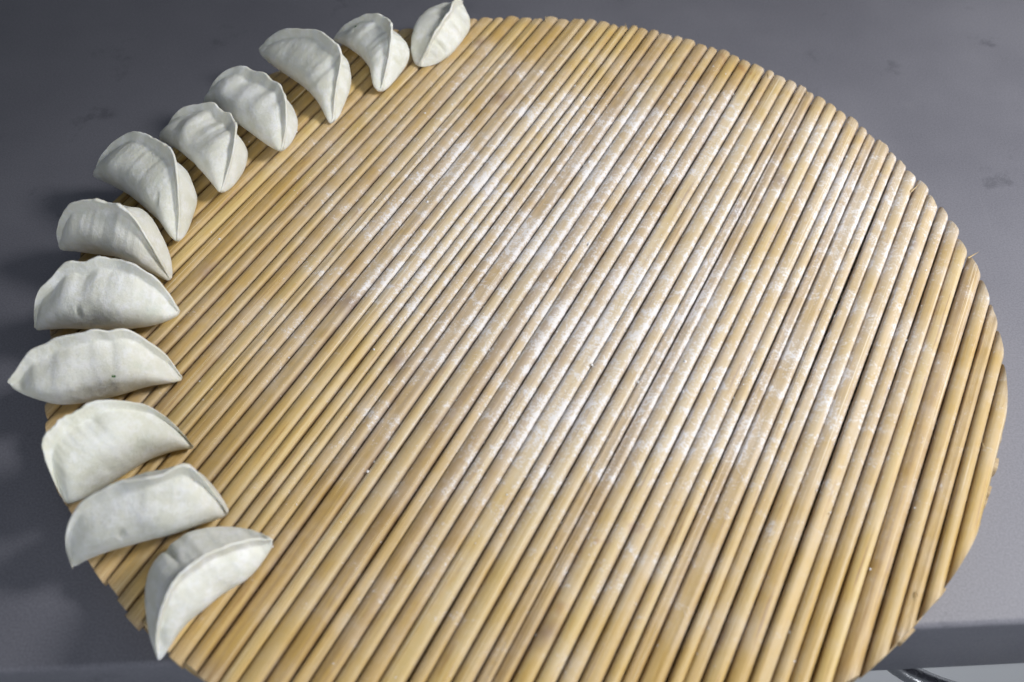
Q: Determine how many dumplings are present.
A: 12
